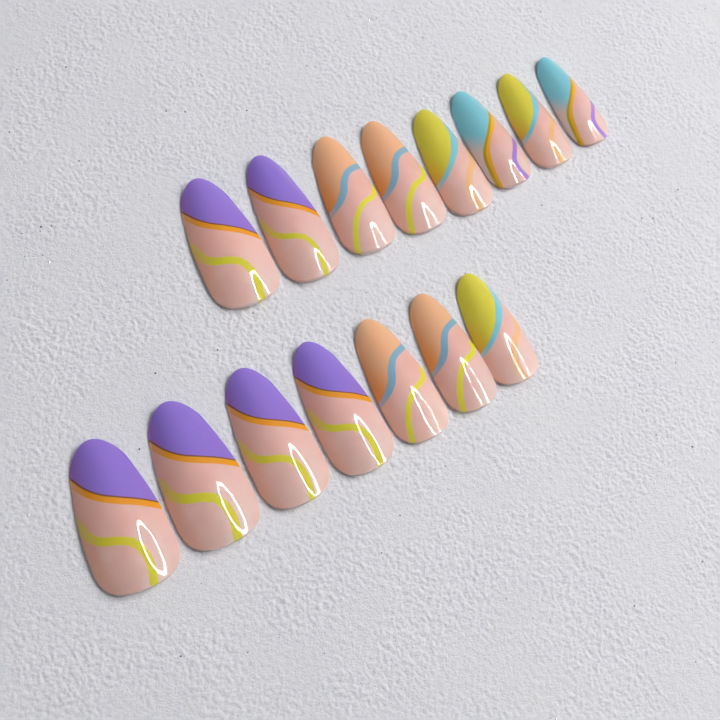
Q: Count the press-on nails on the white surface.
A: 15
